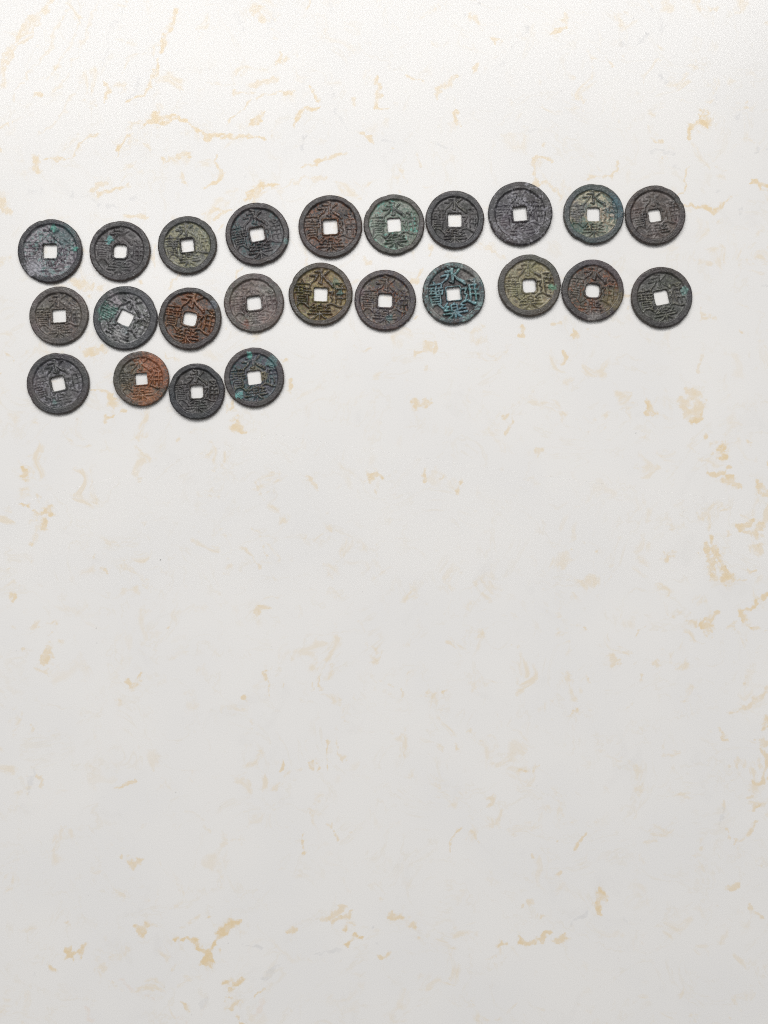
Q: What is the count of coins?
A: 24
